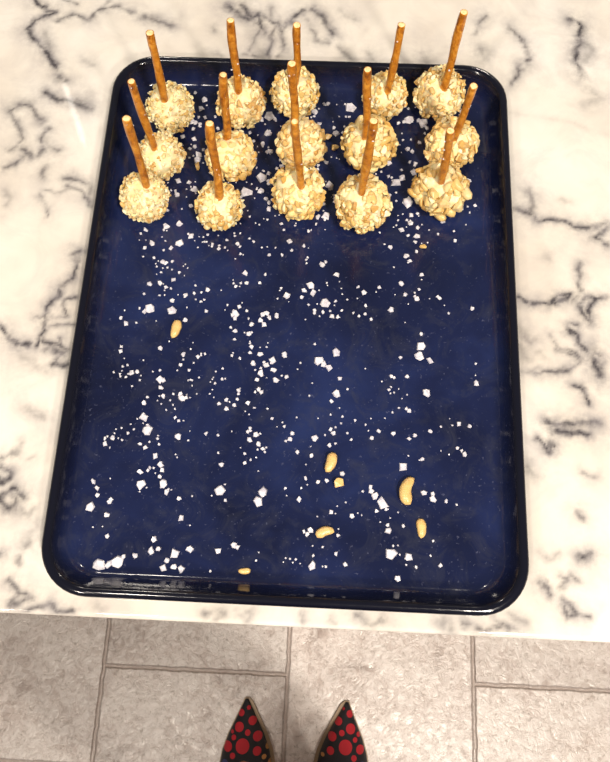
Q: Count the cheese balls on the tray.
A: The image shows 15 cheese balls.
